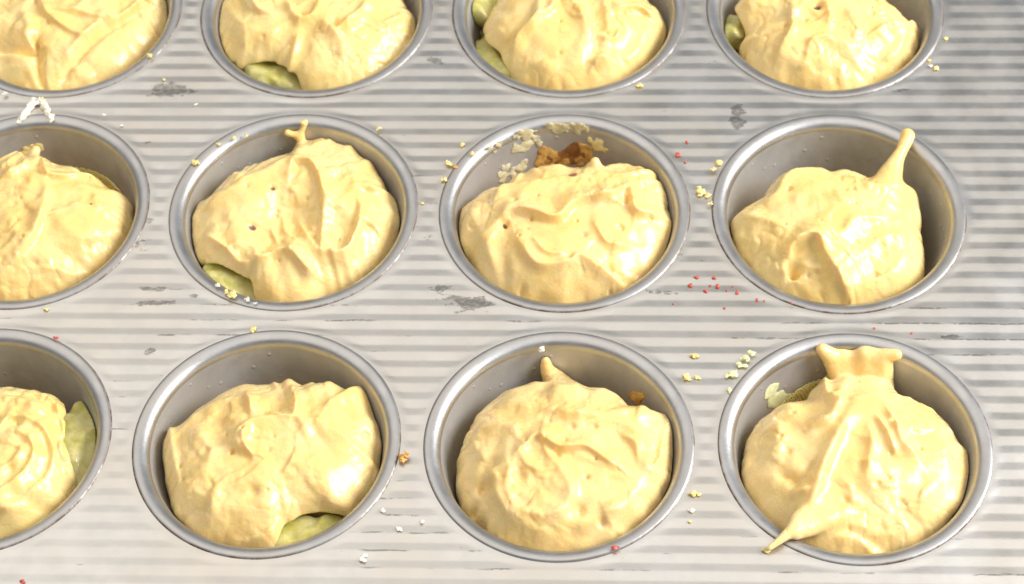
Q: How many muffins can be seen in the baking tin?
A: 12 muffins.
